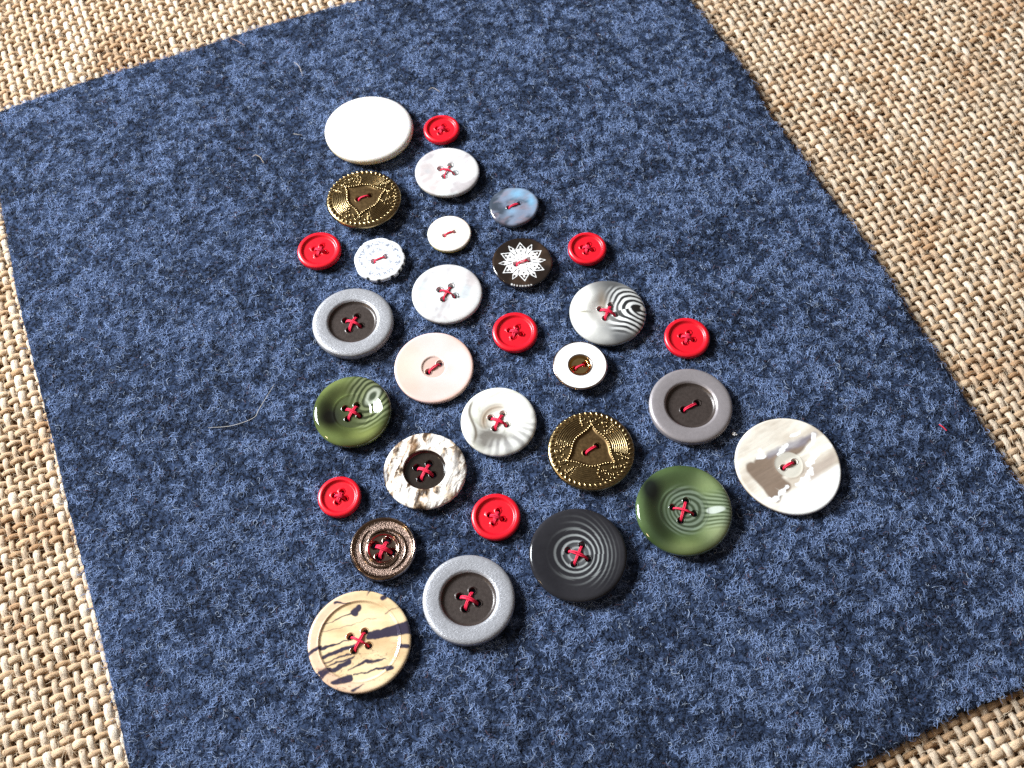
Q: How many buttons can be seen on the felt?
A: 30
